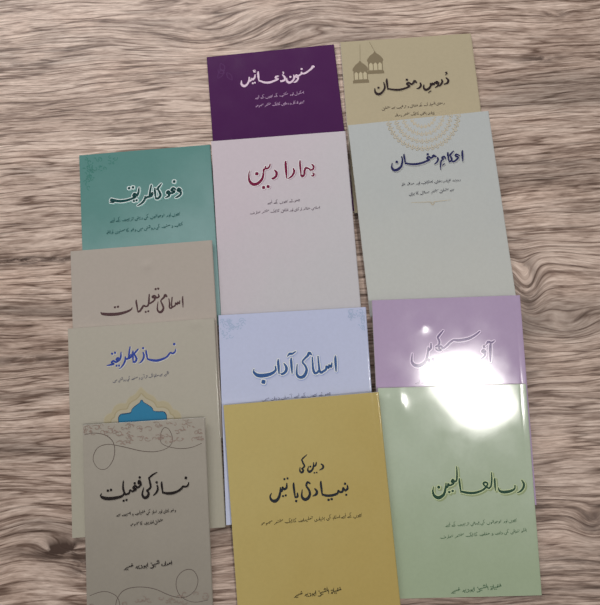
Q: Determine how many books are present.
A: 12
